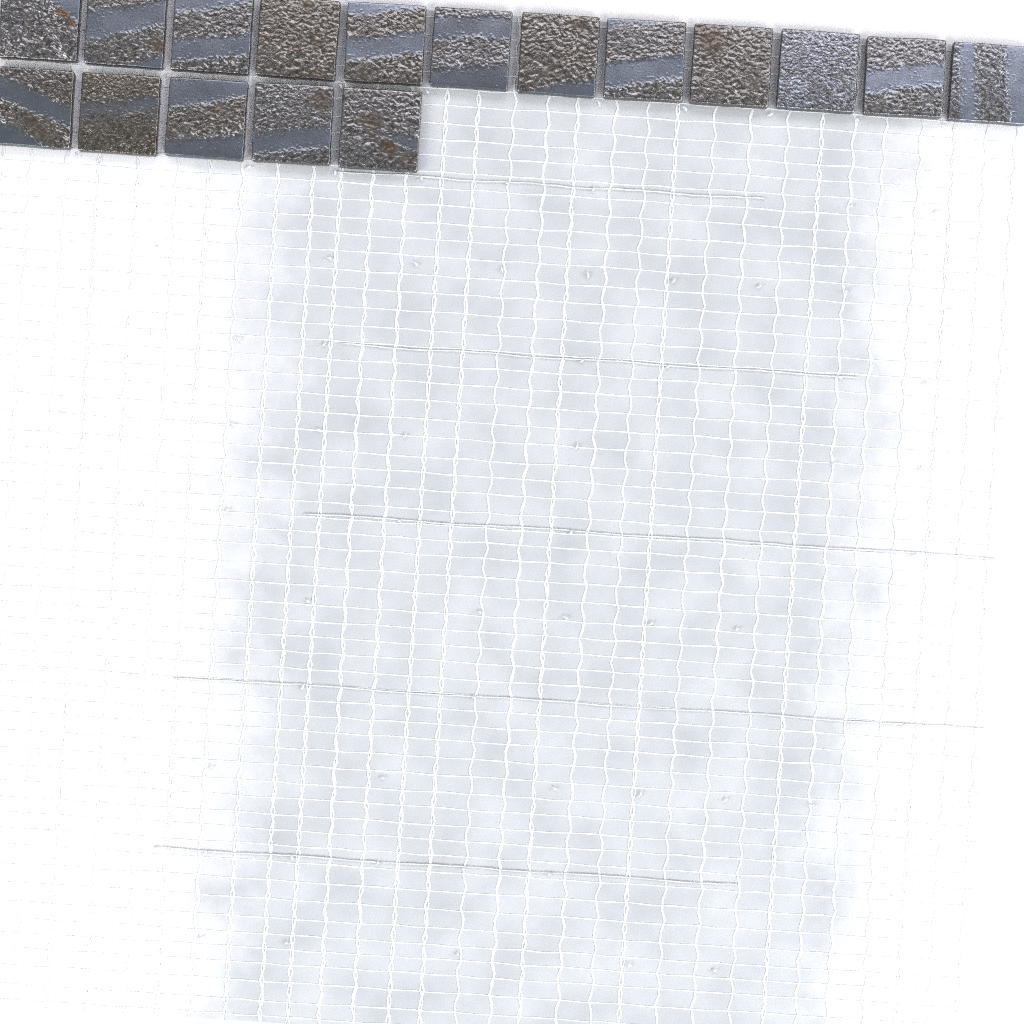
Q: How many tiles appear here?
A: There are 17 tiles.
